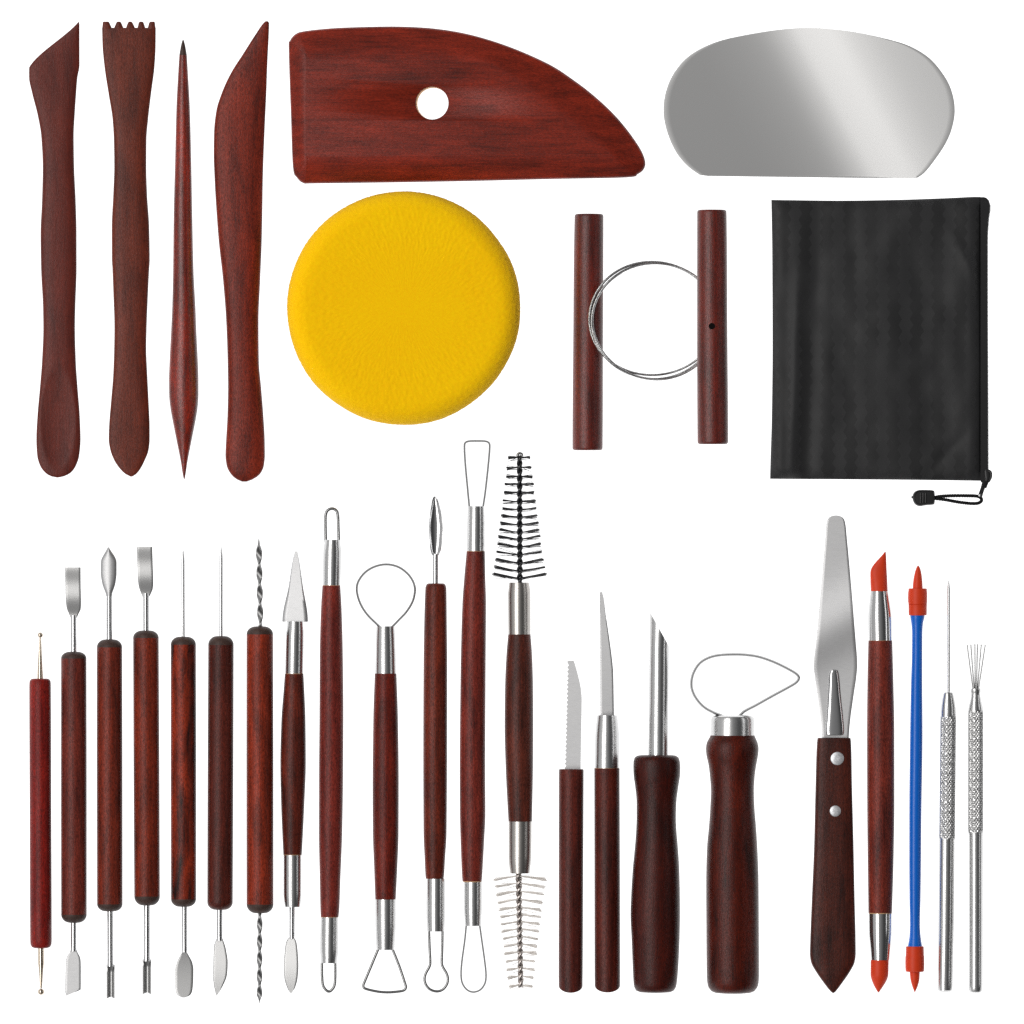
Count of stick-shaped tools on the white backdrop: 26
